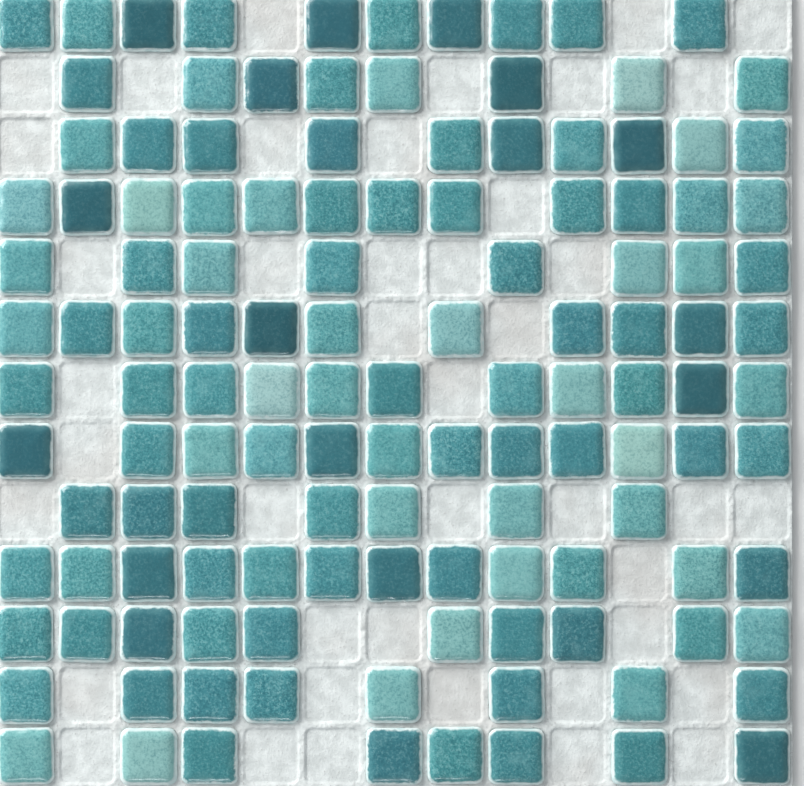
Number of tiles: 127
